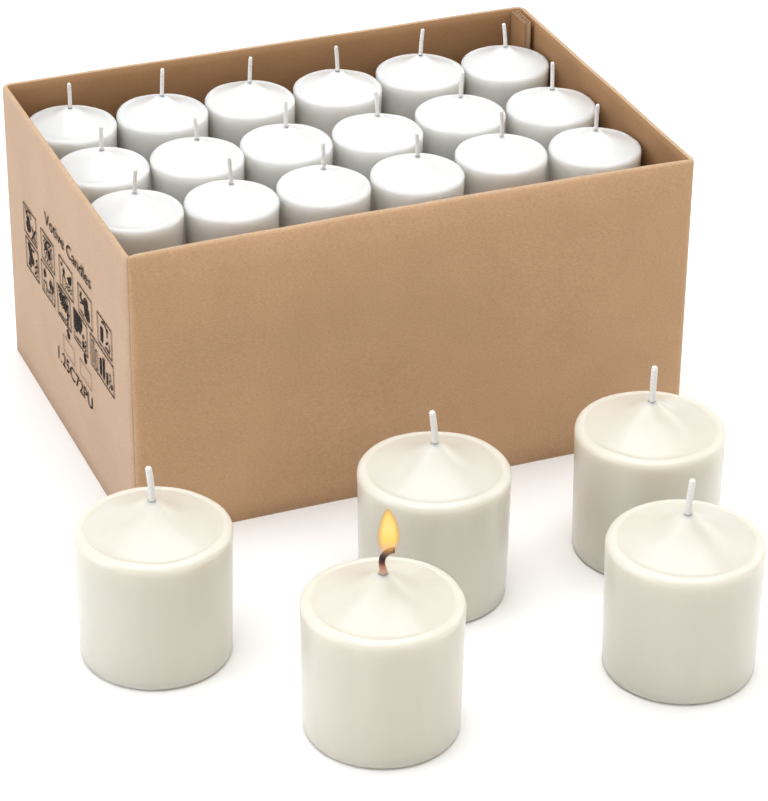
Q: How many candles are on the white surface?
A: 23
